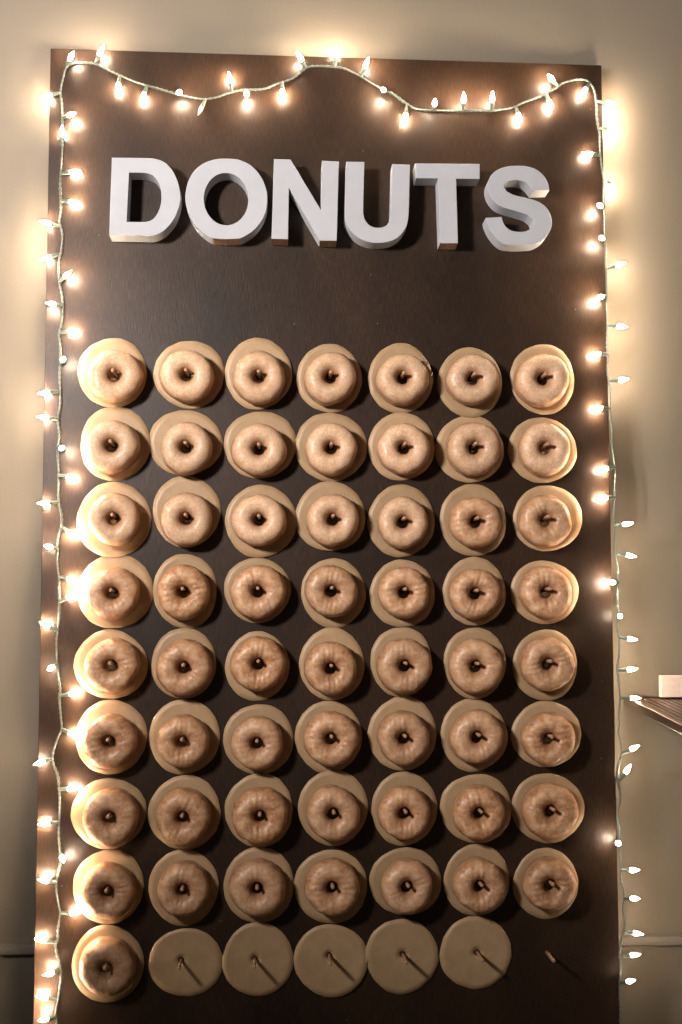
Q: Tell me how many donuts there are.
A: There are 57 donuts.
